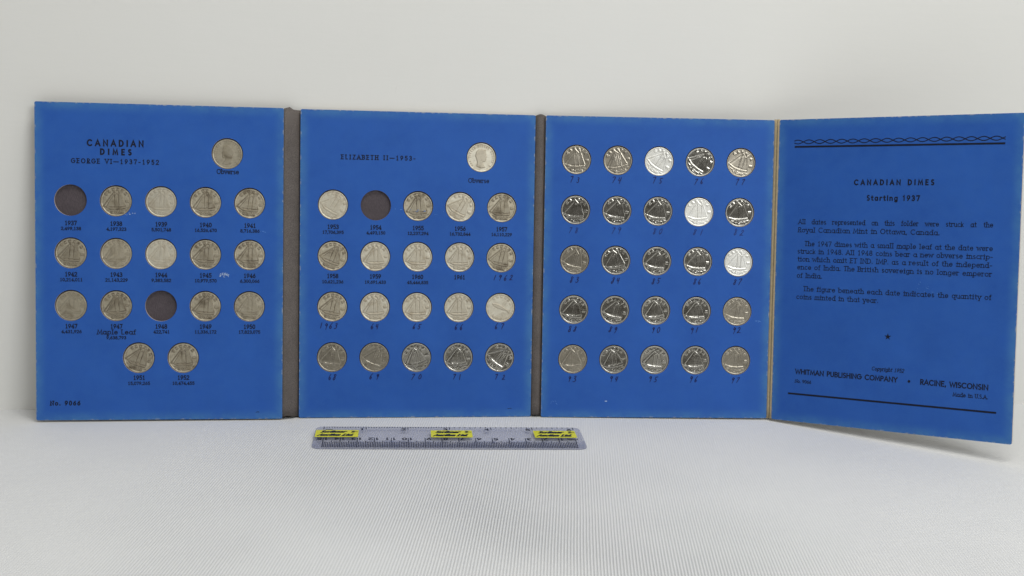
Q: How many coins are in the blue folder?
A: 61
